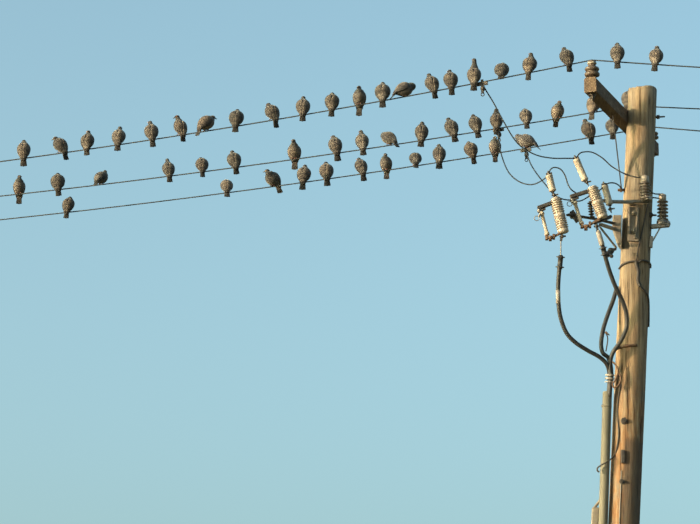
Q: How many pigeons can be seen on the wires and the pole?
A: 54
